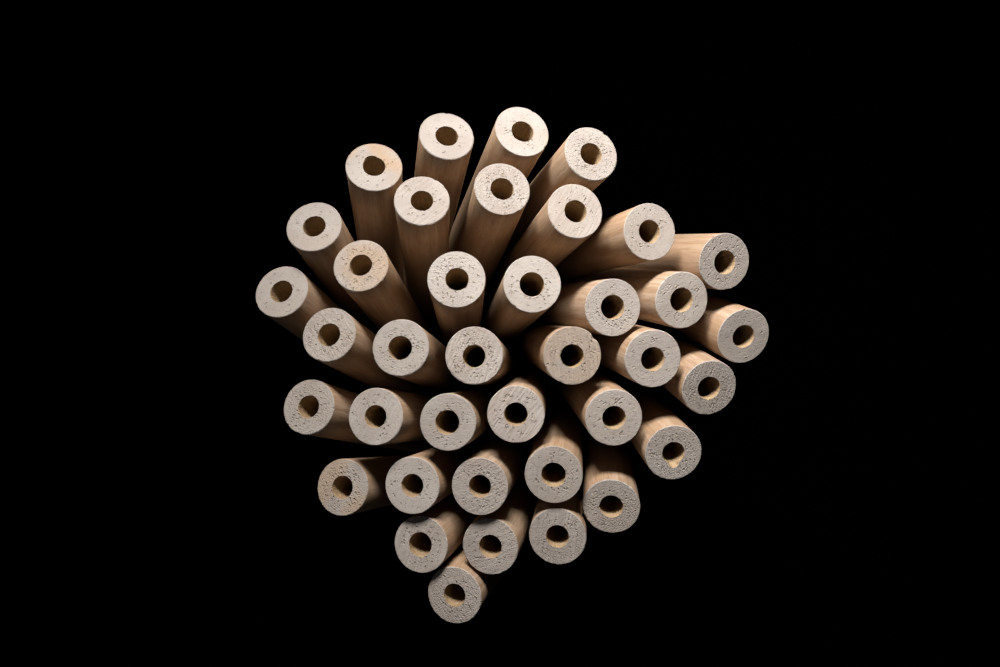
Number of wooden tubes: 38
